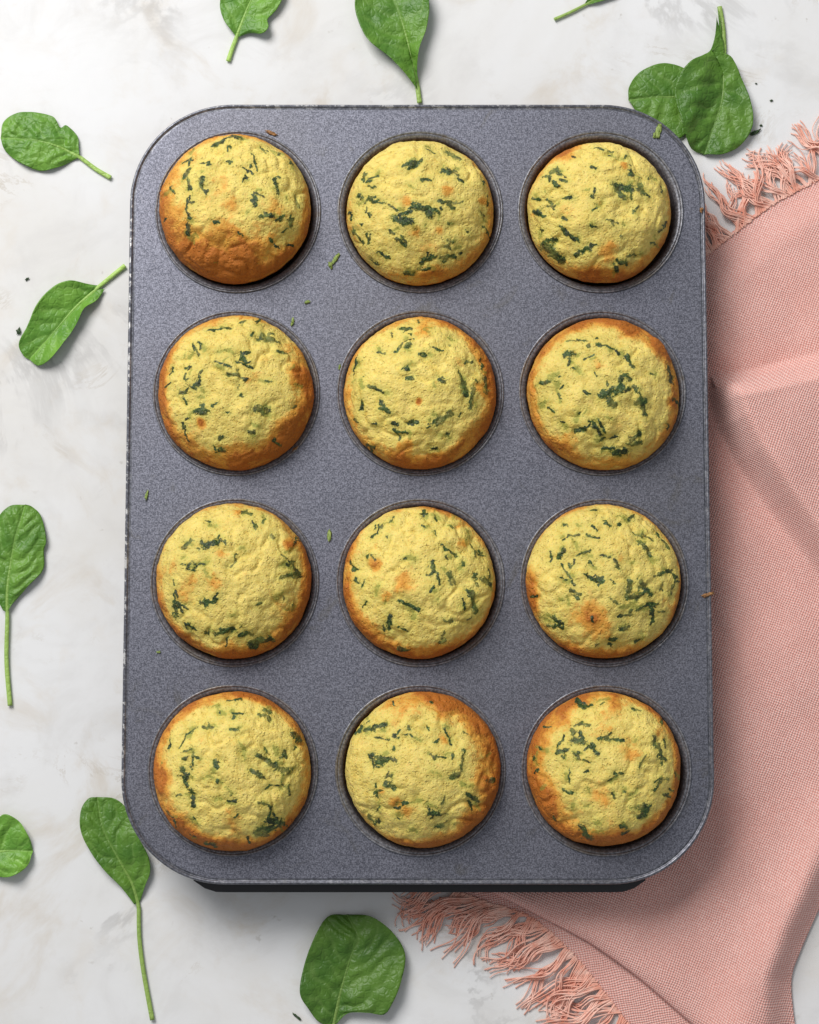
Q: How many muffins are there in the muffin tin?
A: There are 12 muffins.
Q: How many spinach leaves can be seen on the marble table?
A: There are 11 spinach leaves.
